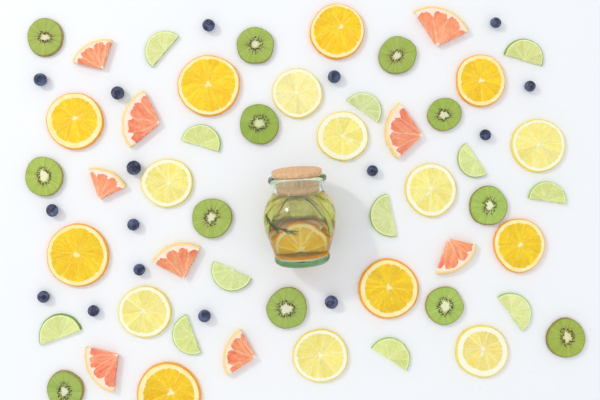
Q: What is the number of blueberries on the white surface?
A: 16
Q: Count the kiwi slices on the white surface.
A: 12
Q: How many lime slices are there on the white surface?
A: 12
